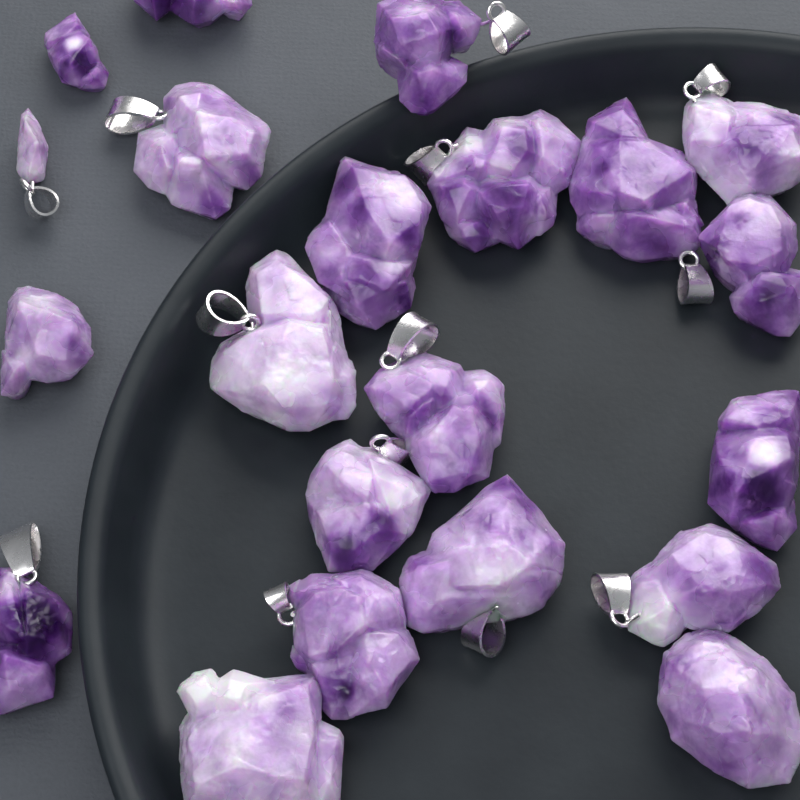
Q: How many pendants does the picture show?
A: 21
